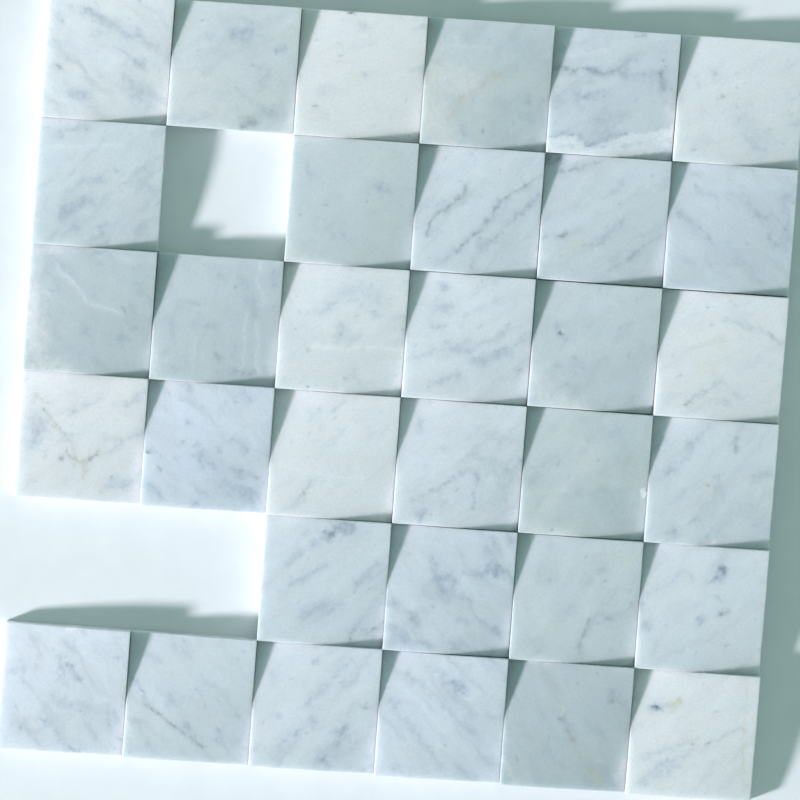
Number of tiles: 33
